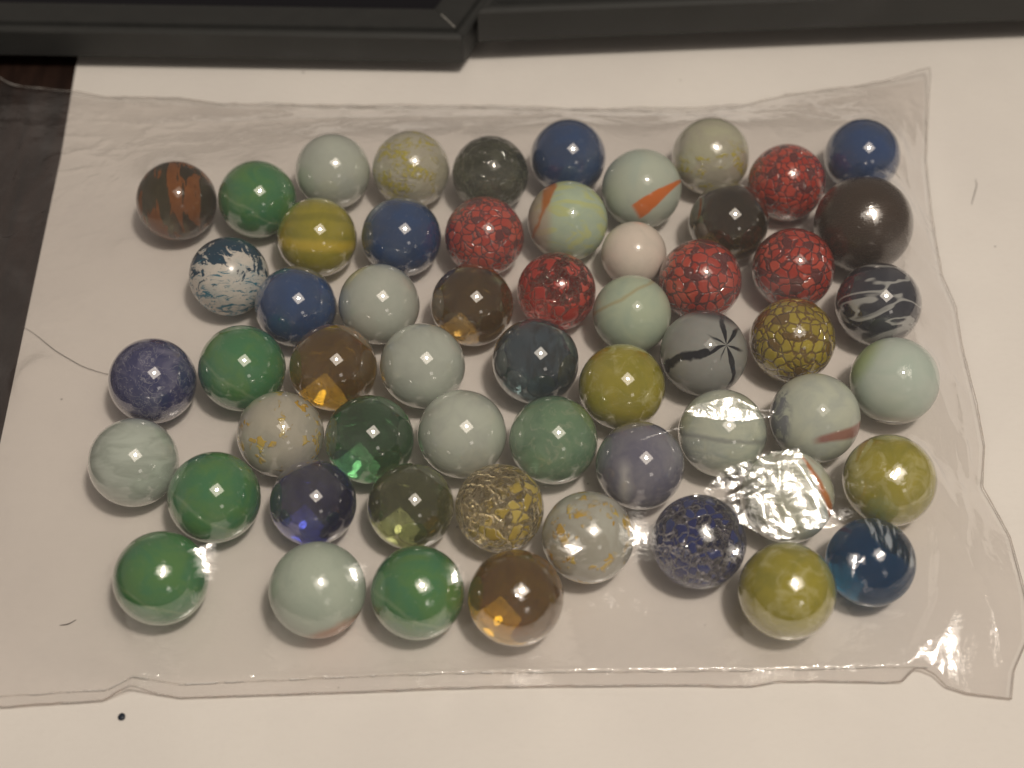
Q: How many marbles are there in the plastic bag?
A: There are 57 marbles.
